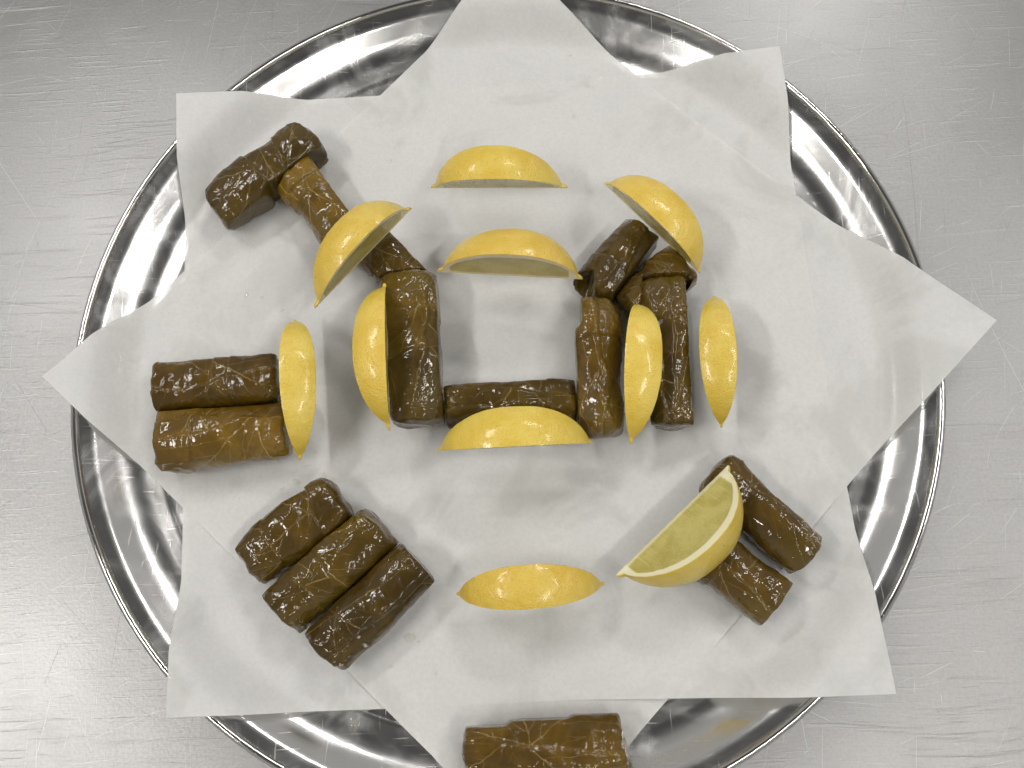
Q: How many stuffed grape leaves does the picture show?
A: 17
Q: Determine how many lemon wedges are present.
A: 11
